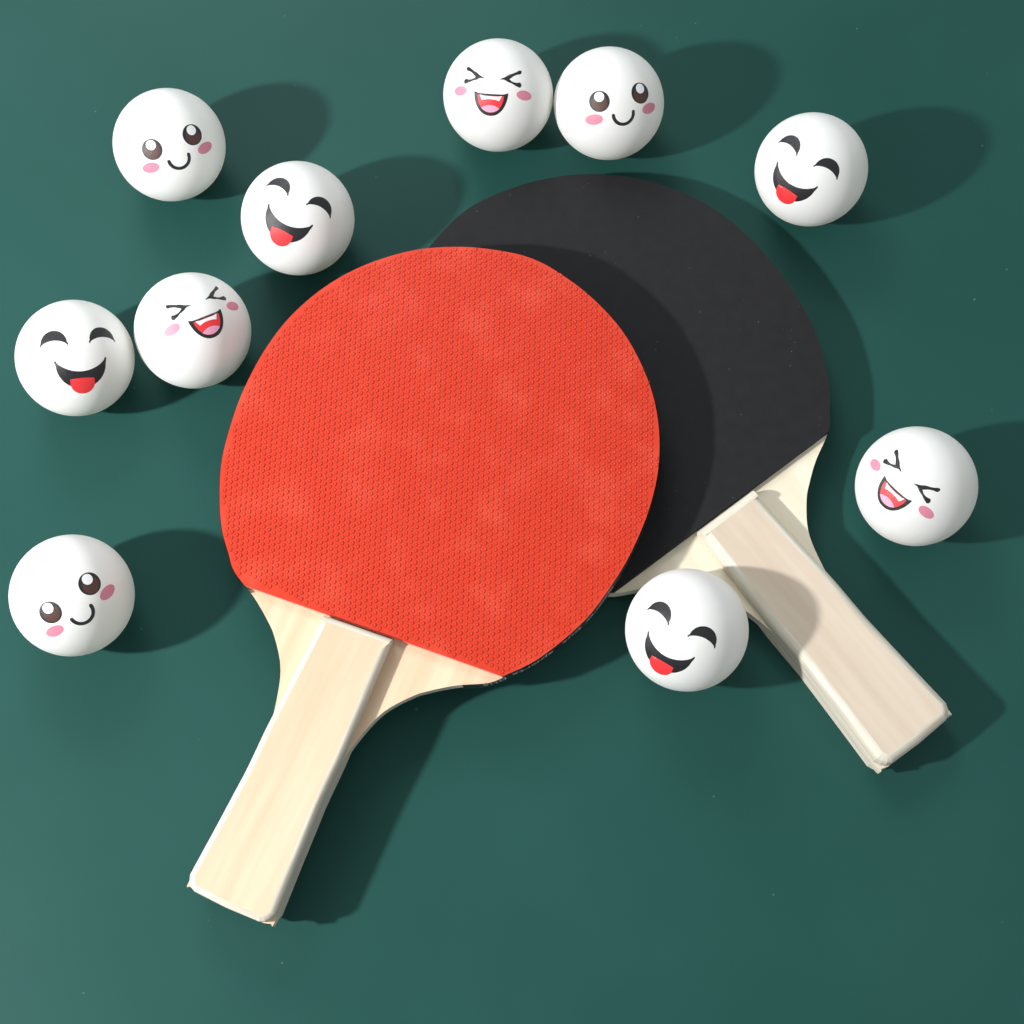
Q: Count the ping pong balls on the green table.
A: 10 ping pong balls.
